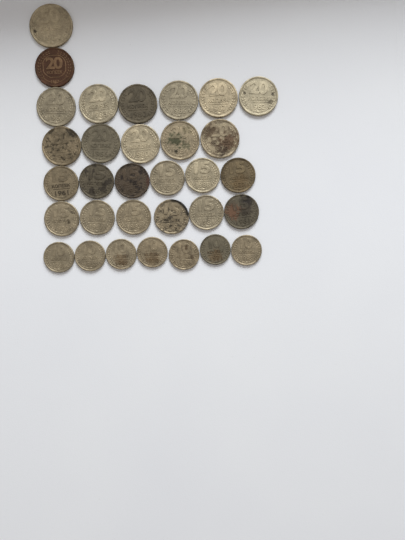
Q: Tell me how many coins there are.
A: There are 32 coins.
